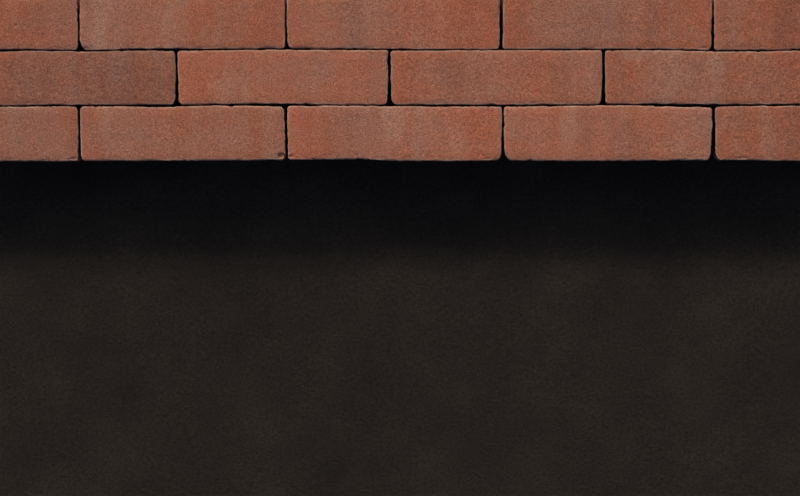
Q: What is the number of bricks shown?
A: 14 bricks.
